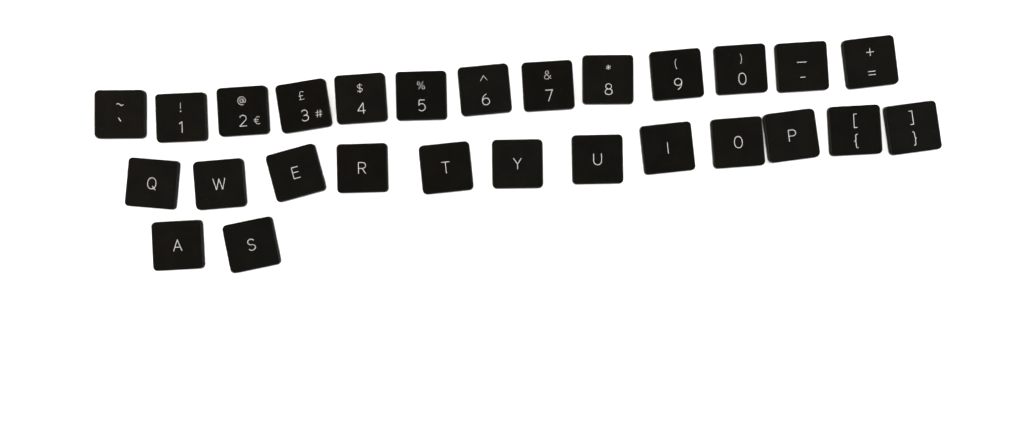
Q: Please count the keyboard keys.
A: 27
